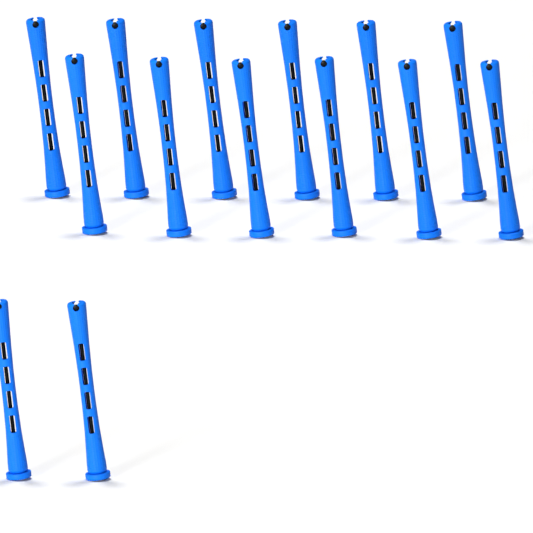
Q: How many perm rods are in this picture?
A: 14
